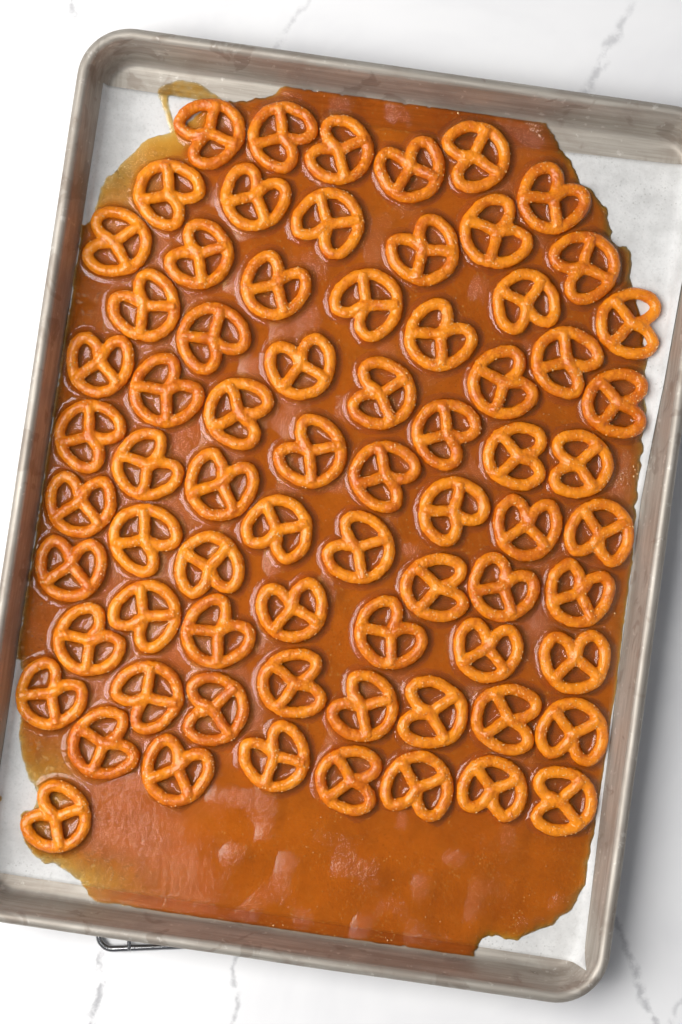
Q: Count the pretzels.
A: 72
